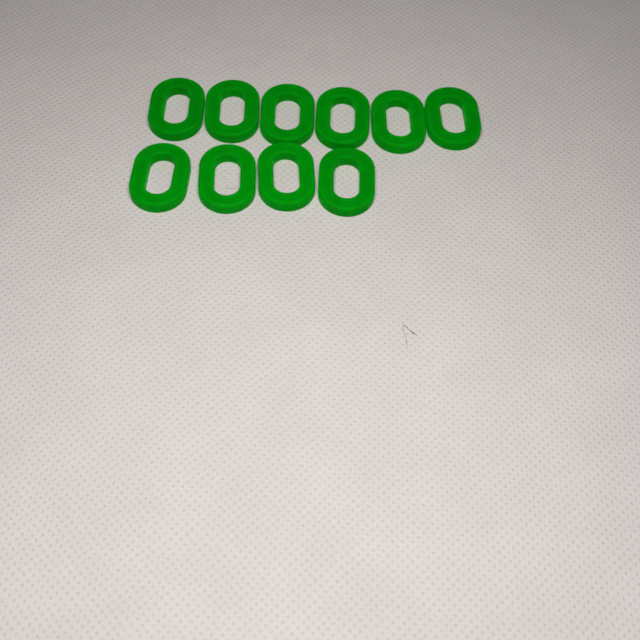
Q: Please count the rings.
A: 10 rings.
